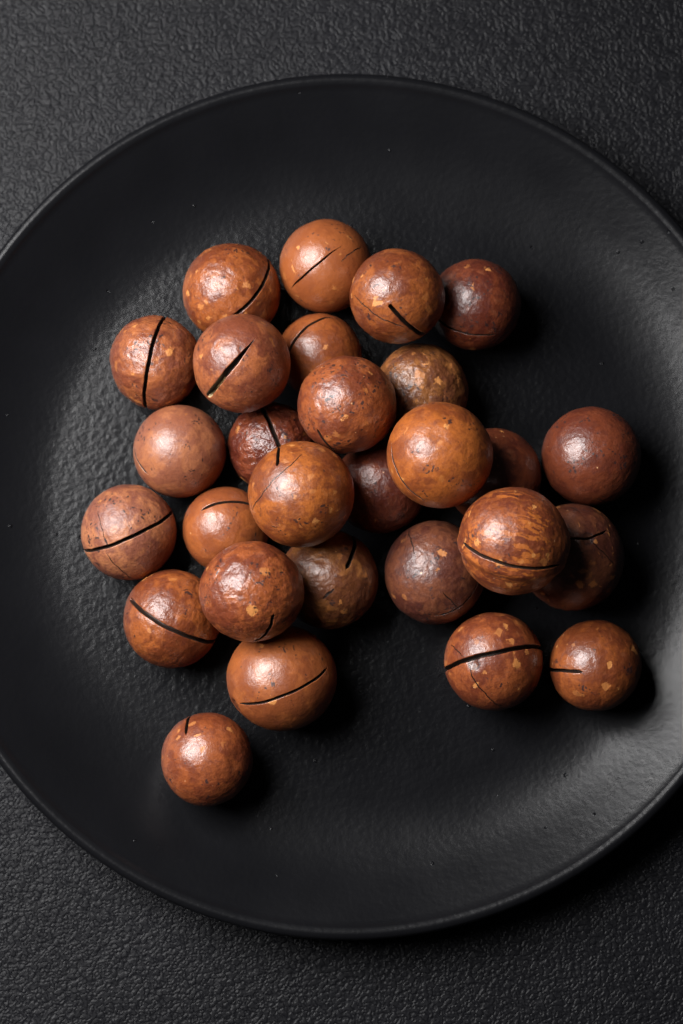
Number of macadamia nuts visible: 28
